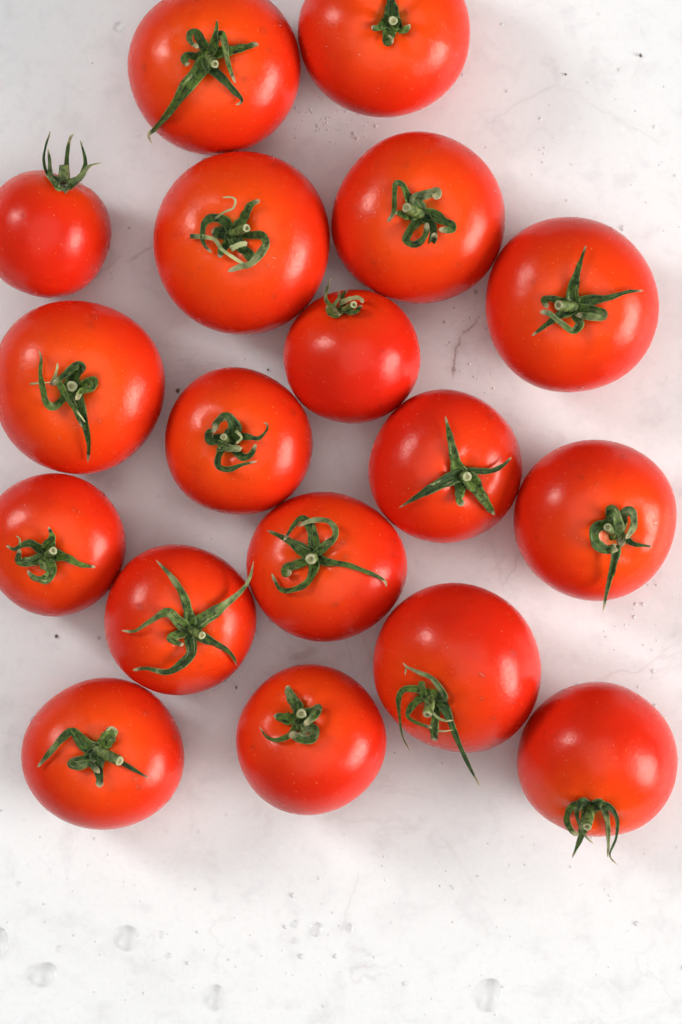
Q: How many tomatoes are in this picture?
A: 18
